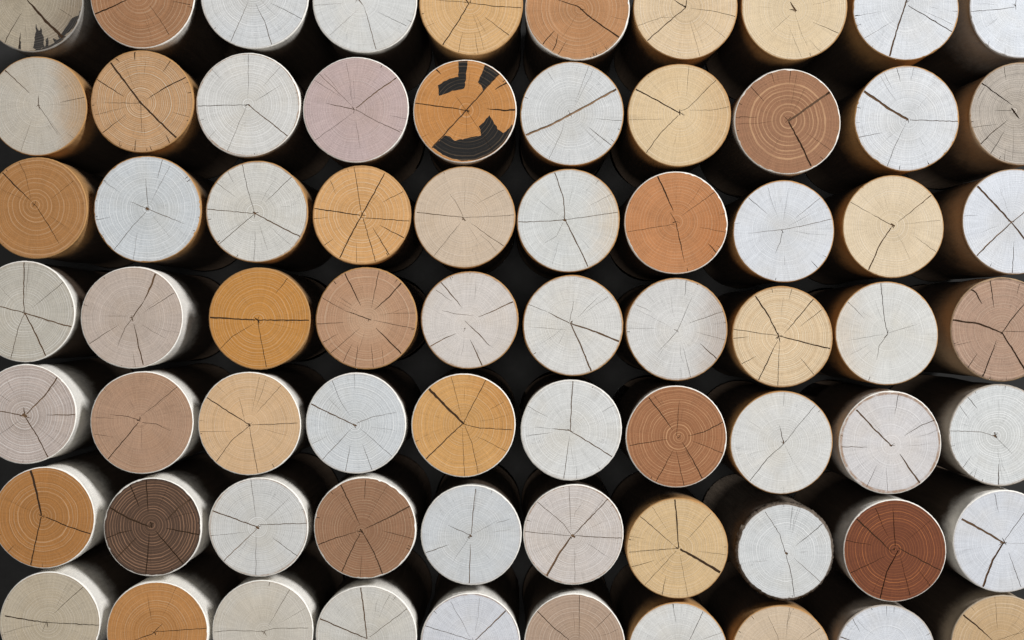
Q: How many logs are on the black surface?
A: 70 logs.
